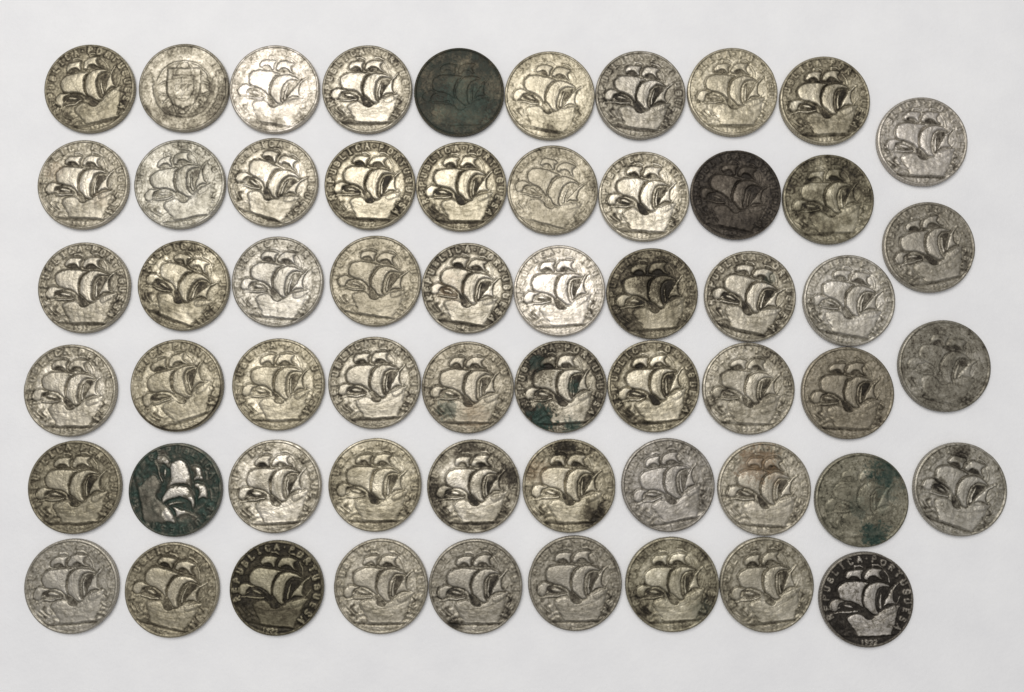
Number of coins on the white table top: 58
